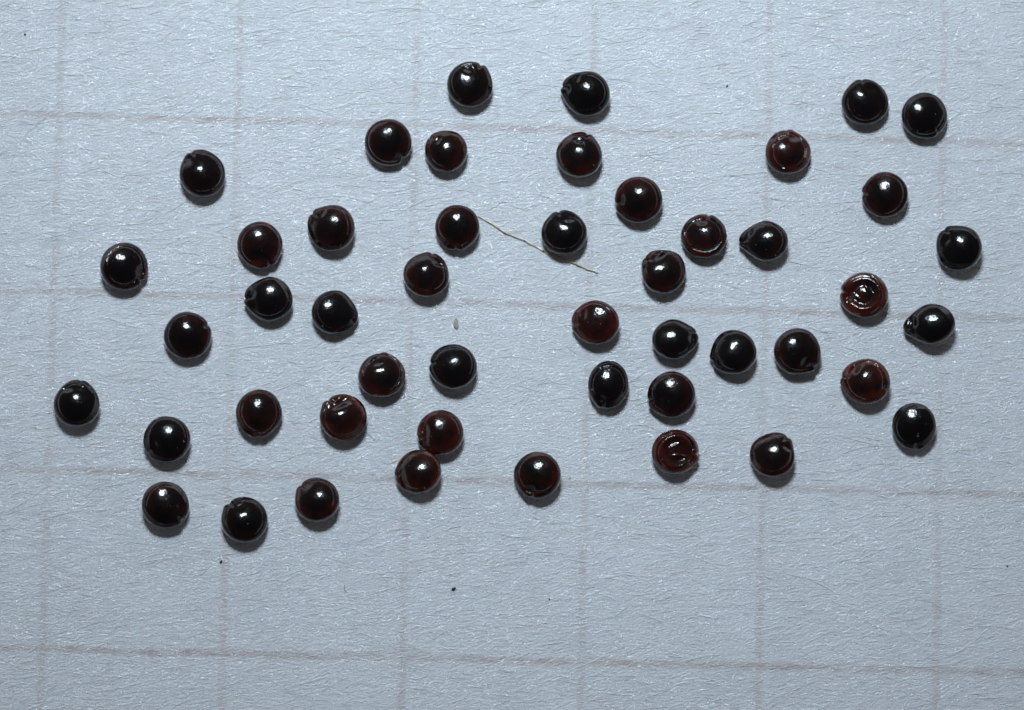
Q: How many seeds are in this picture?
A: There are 48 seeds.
